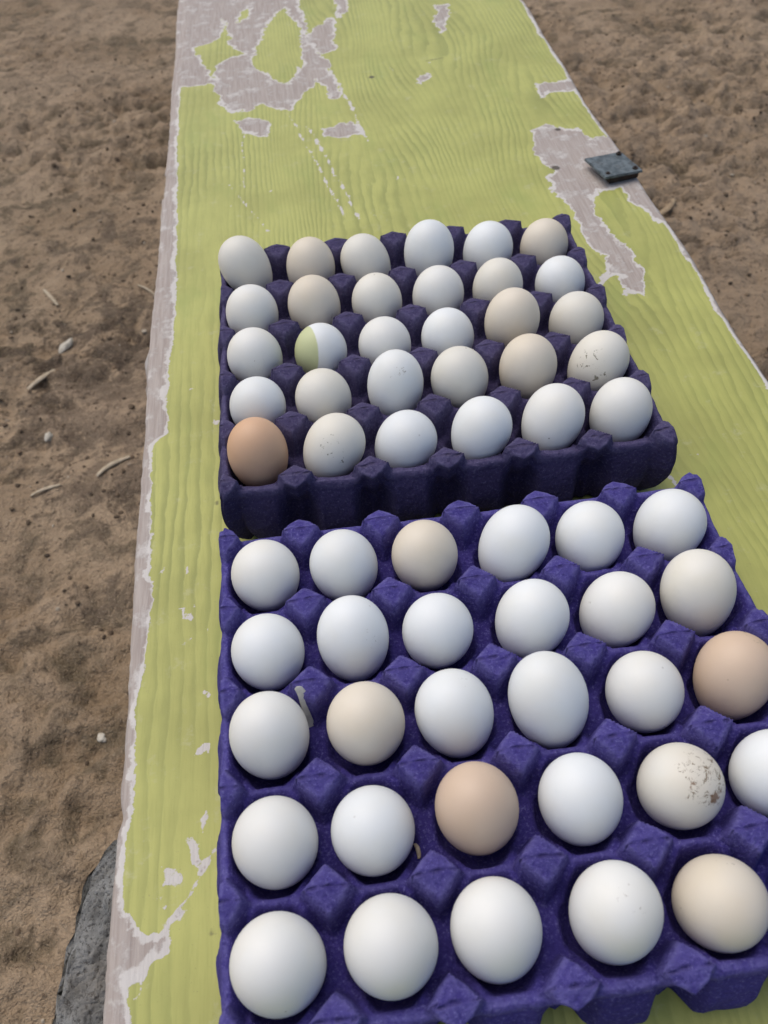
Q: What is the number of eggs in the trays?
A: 59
